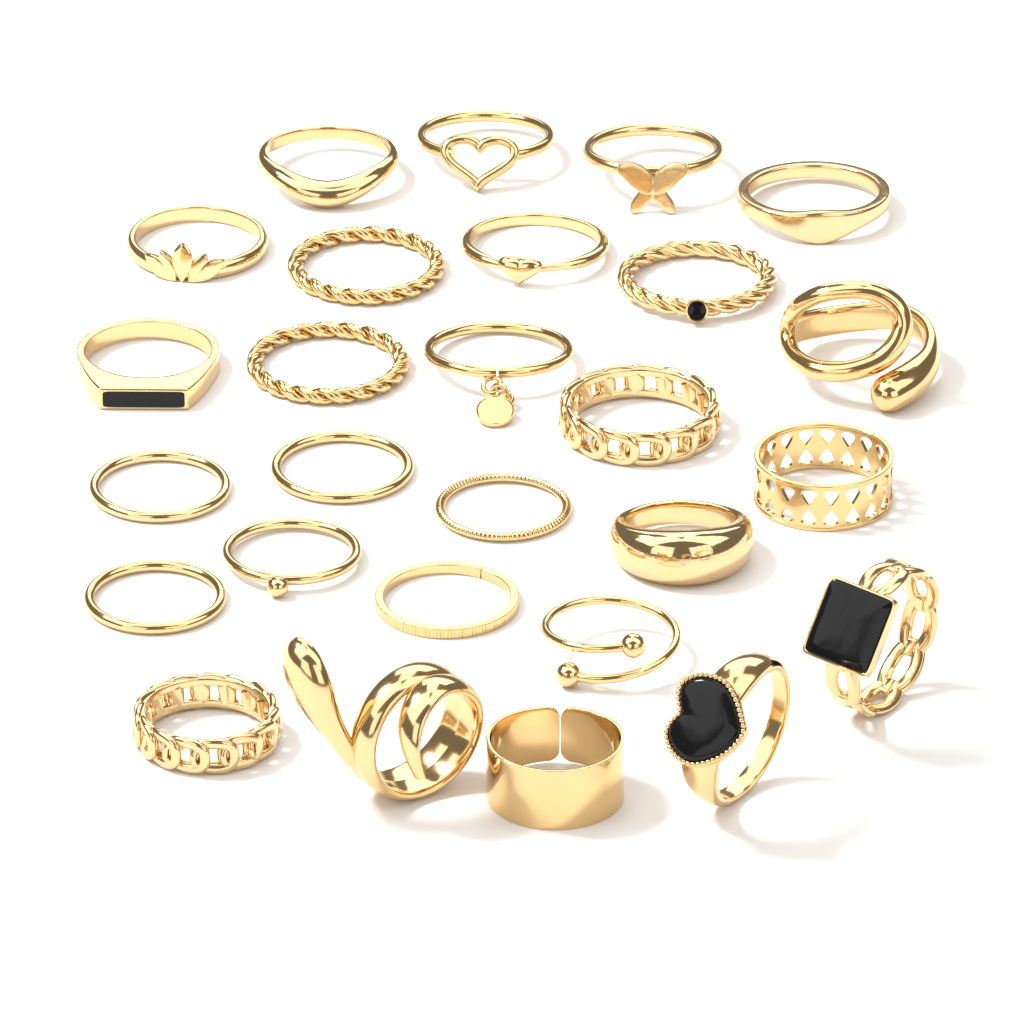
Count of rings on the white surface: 27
